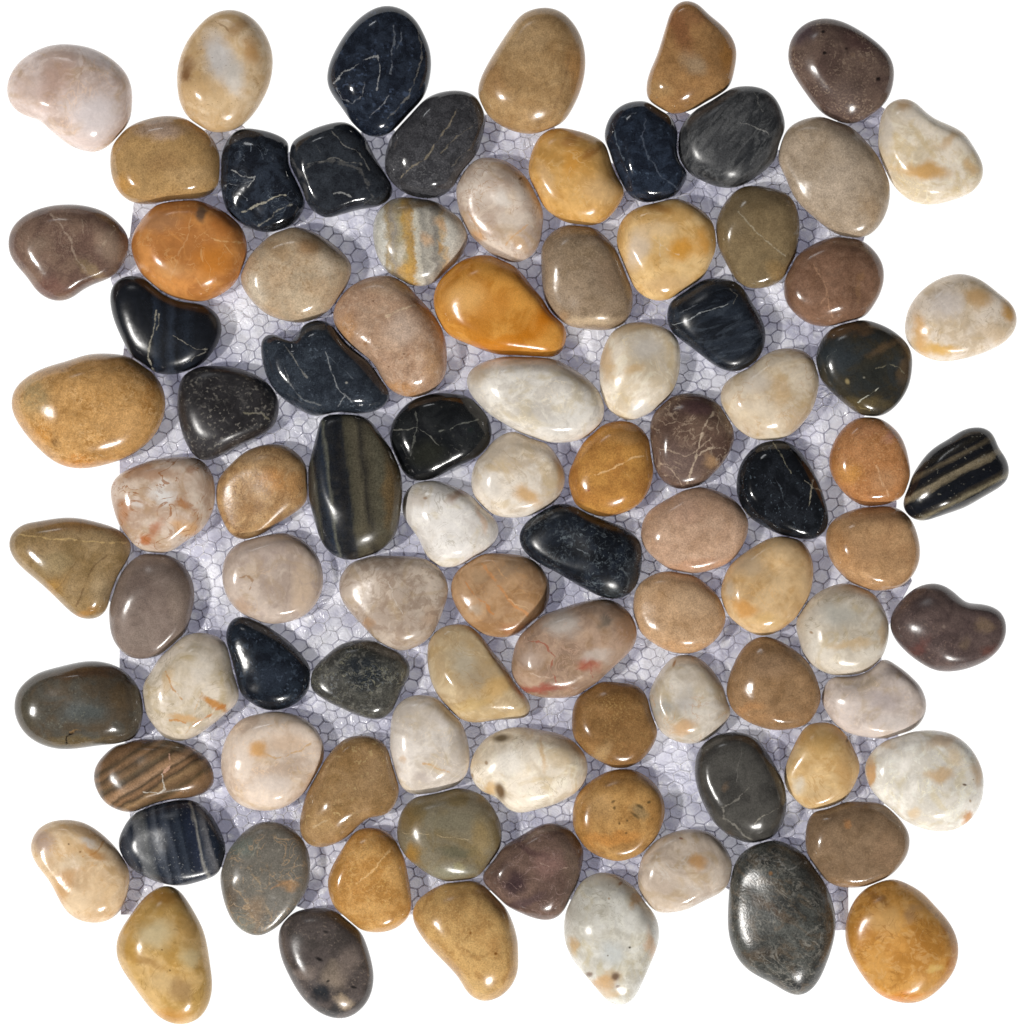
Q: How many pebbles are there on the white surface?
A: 92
